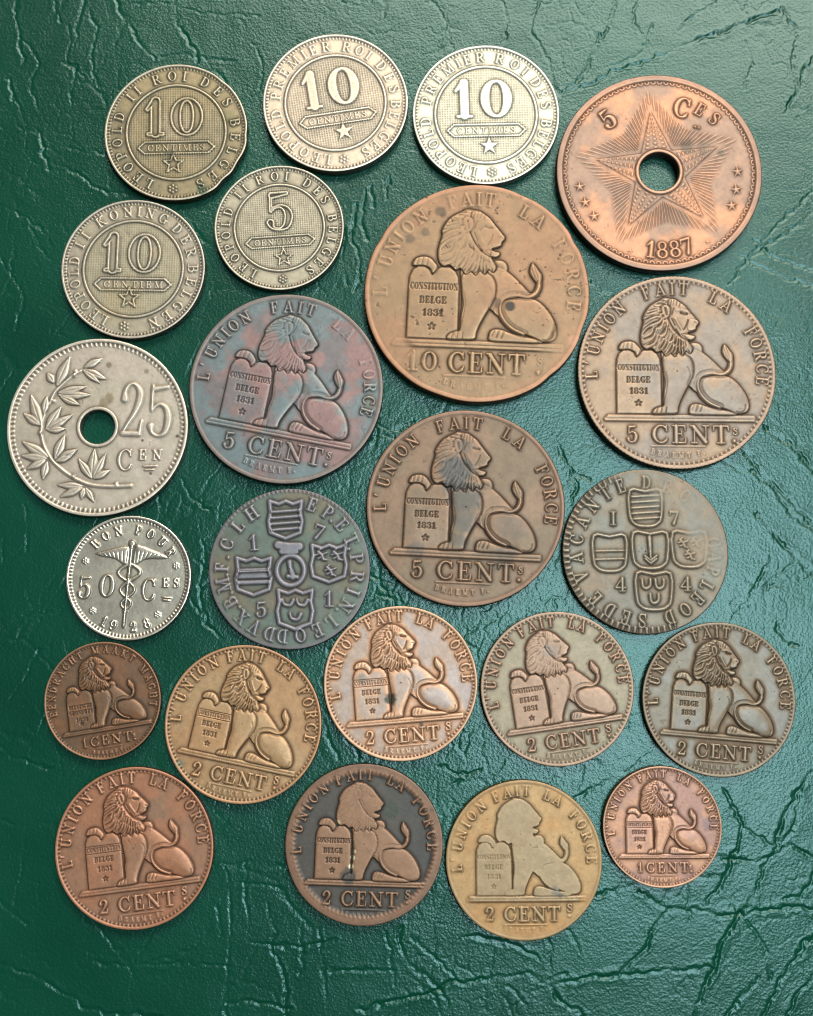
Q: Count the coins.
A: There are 23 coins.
